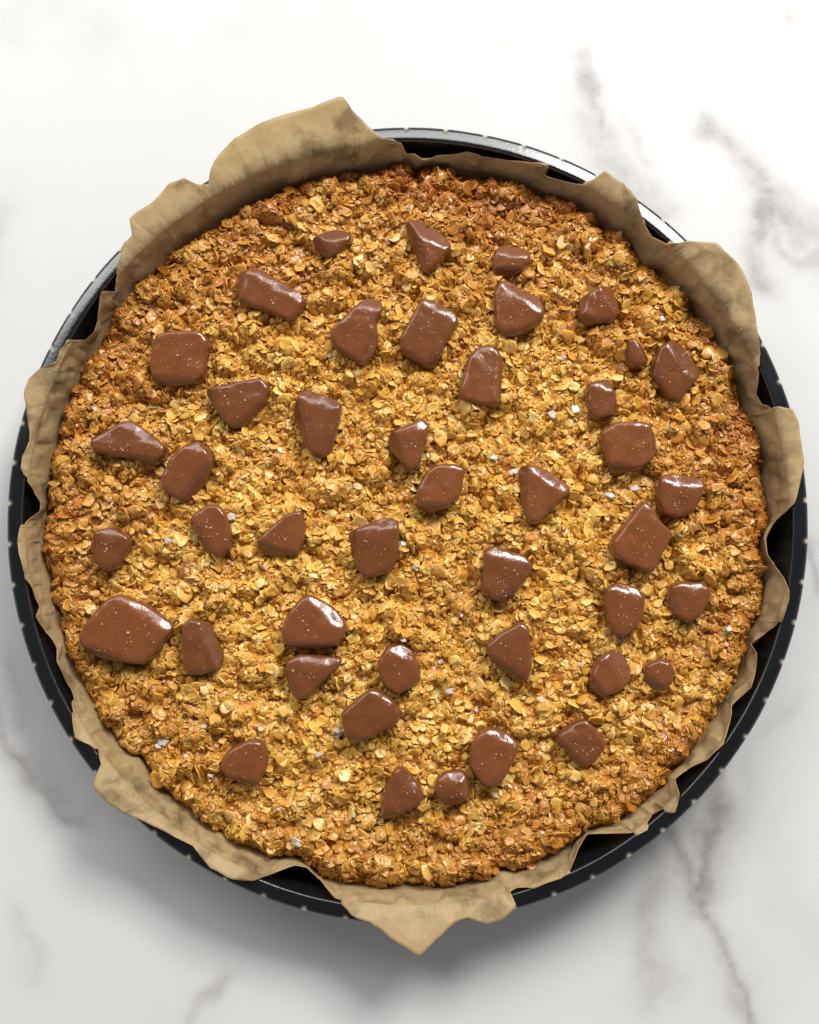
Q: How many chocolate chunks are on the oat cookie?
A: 44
